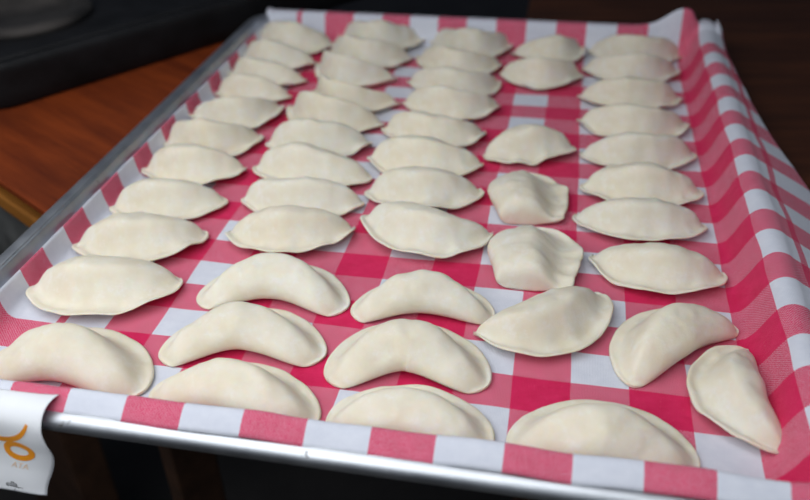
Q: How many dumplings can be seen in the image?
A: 51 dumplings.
